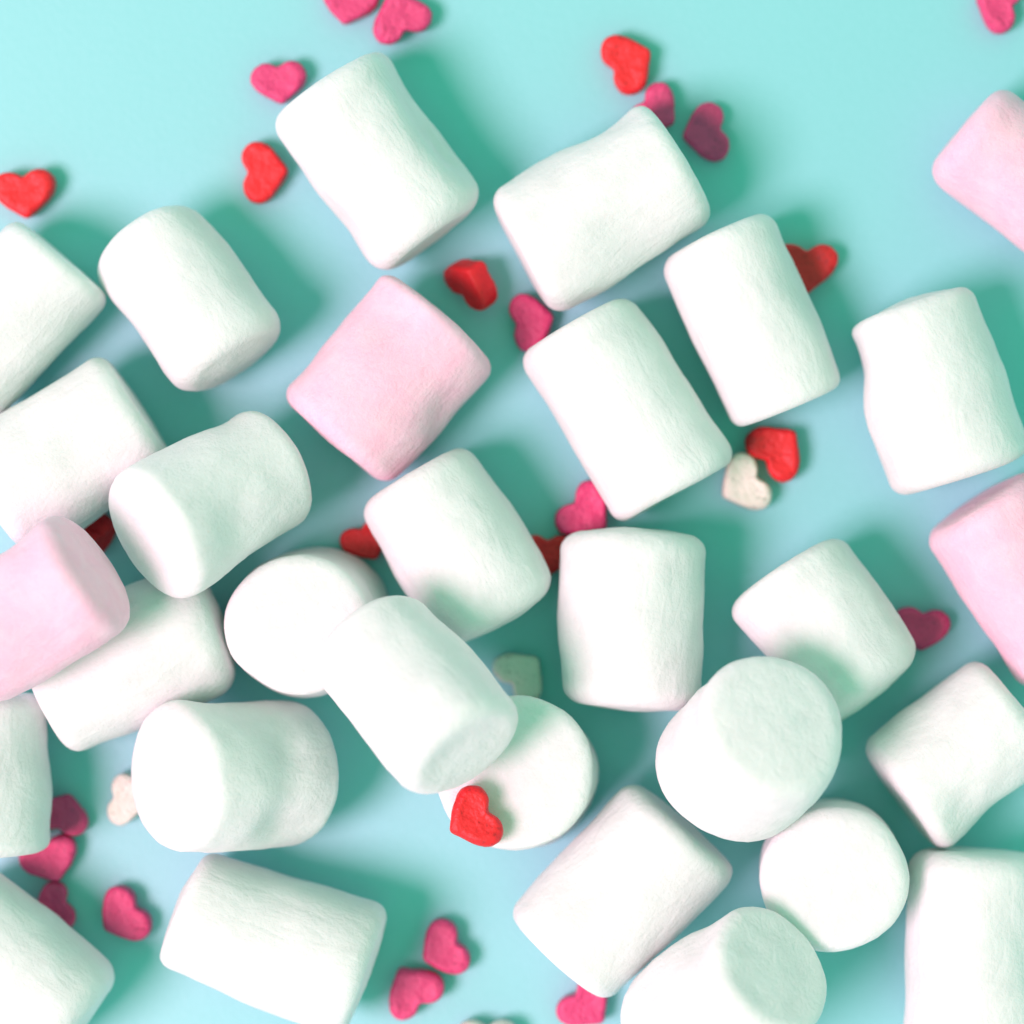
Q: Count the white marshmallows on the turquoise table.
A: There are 26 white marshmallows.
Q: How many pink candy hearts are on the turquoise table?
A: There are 16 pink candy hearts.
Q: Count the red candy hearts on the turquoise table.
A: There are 10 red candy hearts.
